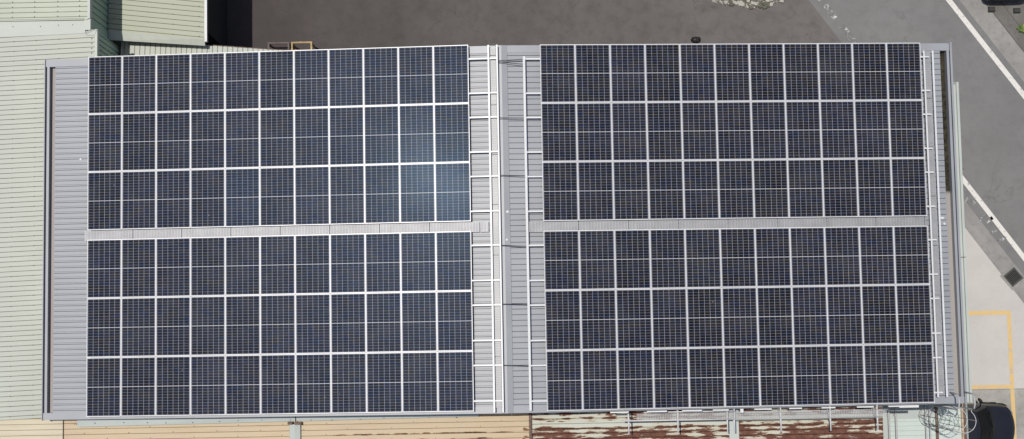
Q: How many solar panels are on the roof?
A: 132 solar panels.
